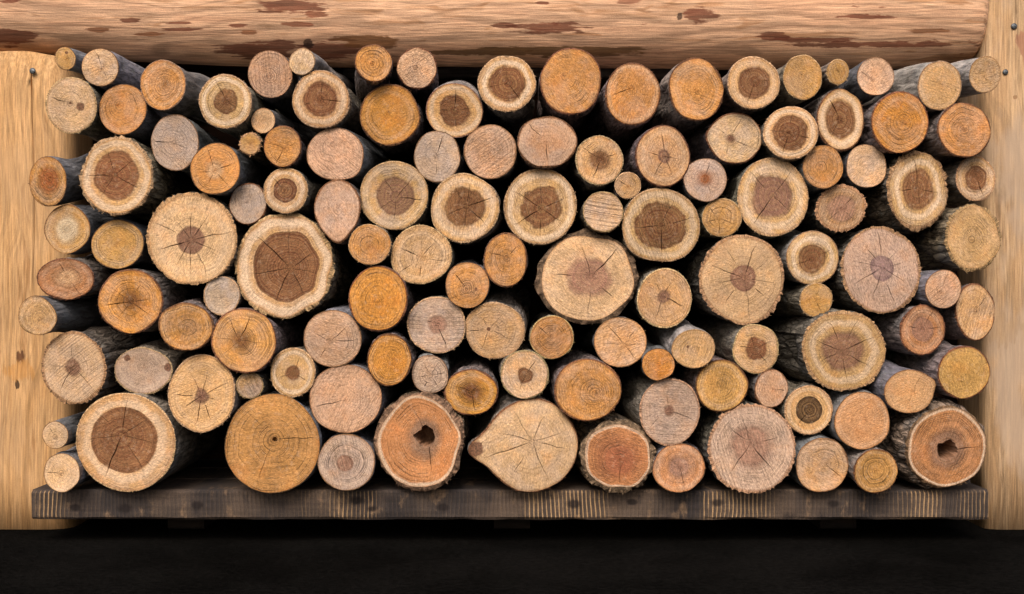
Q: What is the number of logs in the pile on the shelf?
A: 123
